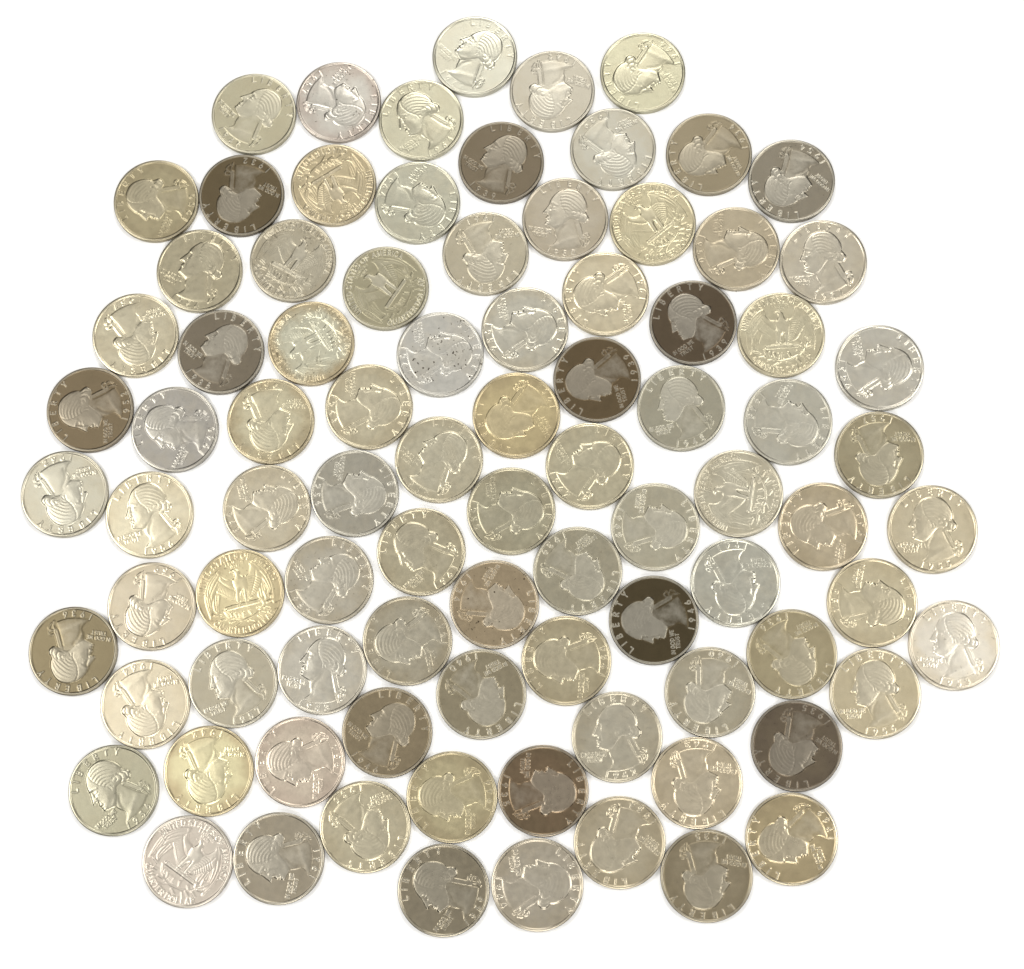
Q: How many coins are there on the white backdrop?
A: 88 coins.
